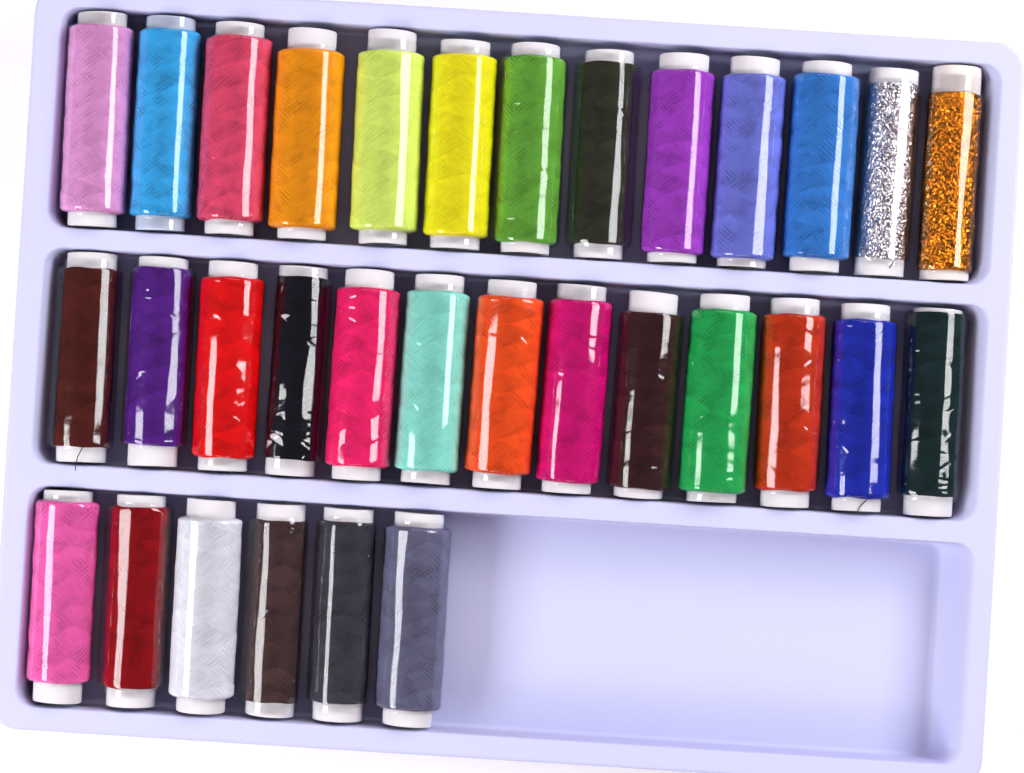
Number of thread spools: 32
